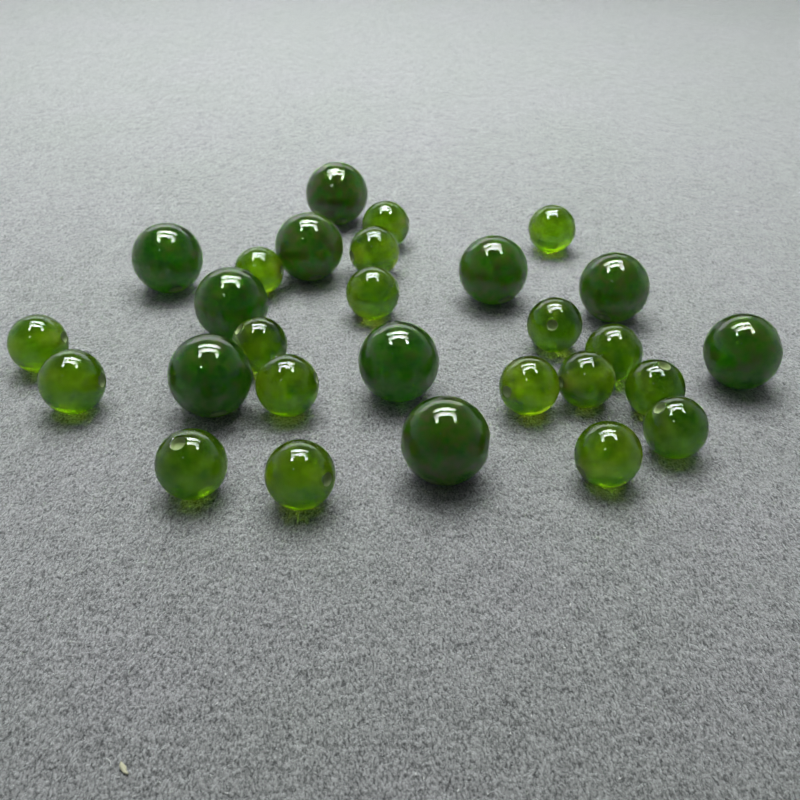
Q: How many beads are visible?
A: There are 28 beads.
